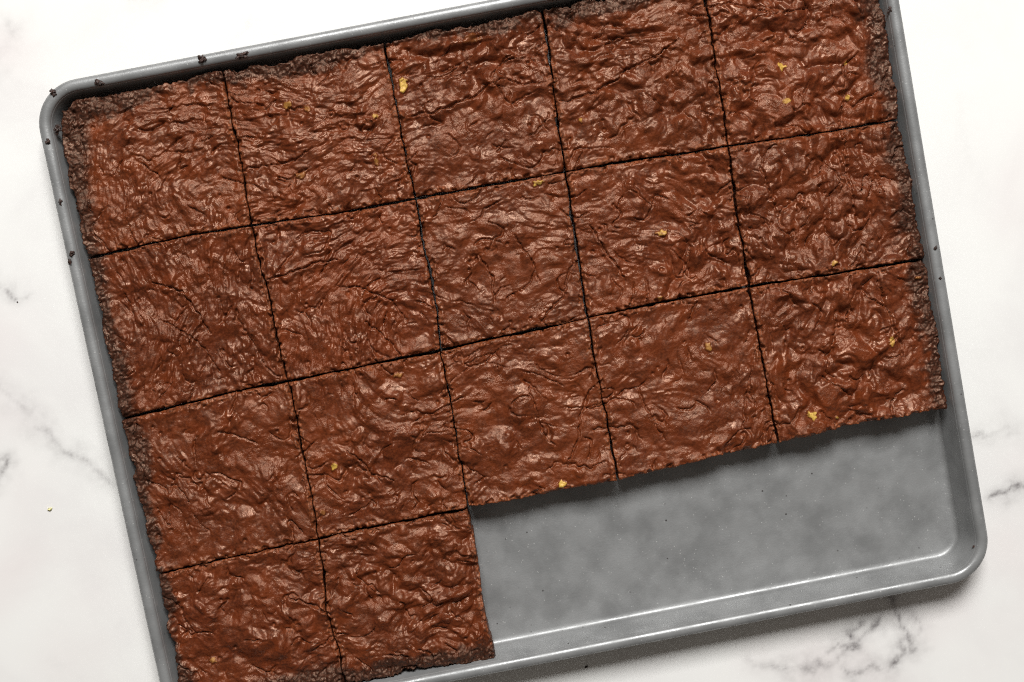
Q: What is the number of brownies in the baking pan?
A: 17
